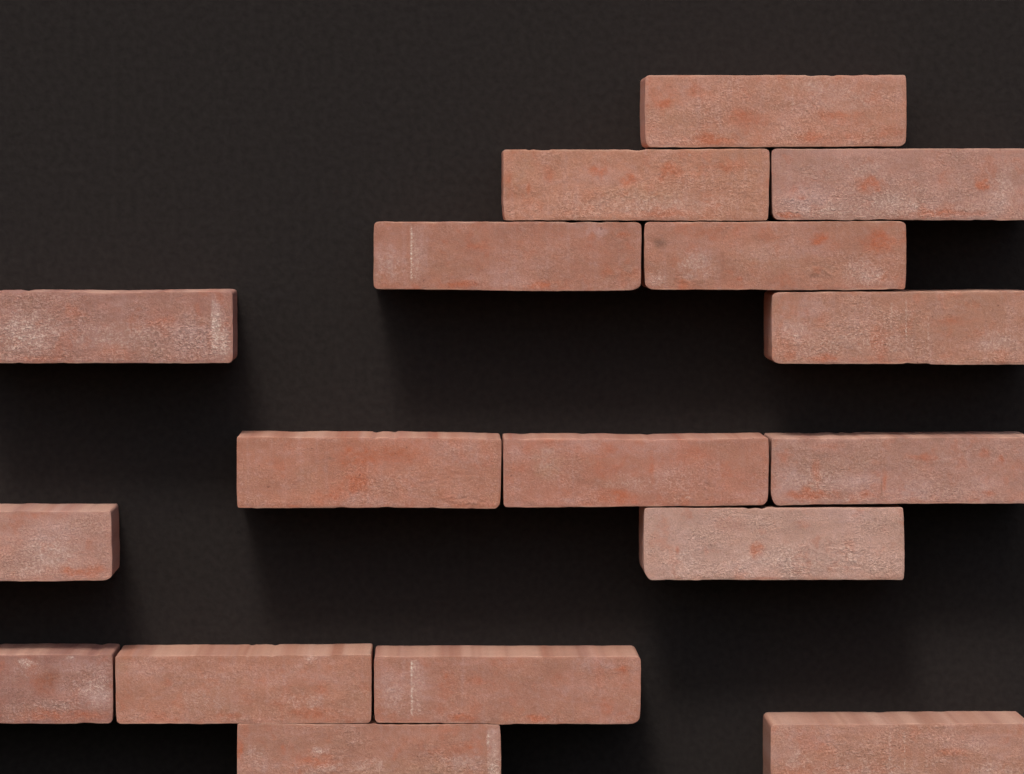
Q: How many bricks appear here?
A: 17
